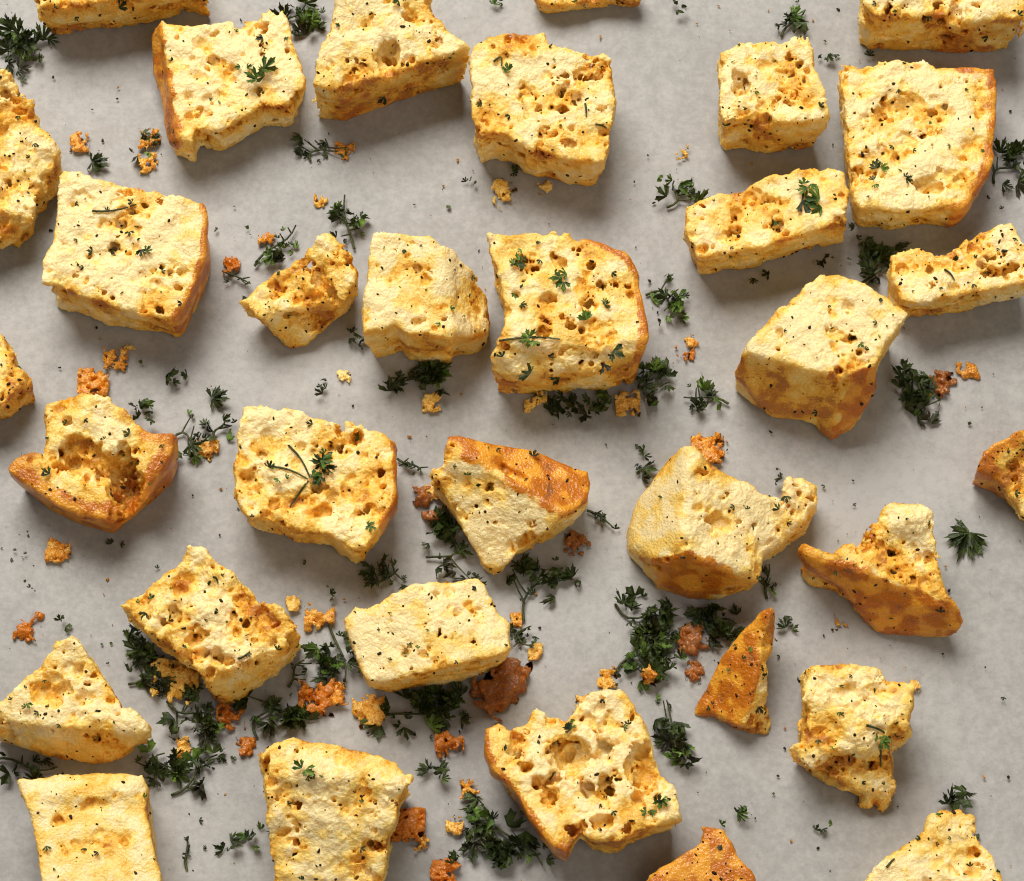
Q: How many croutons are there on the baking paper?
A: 33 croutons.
